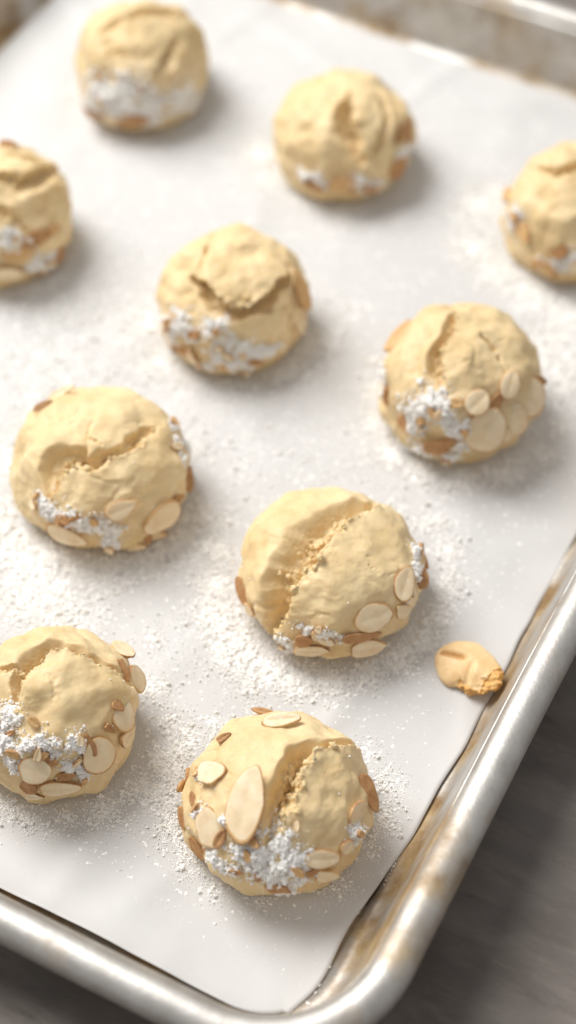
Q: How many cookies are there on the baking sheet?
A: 10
